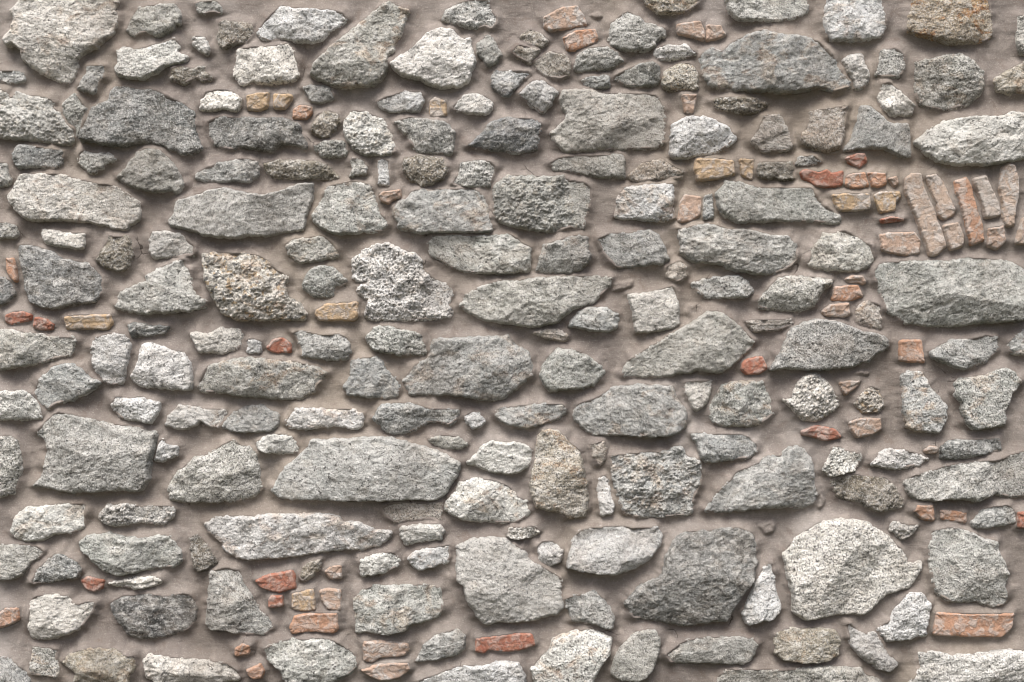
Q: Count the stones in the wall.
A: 200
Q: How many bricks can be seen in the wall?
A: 62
